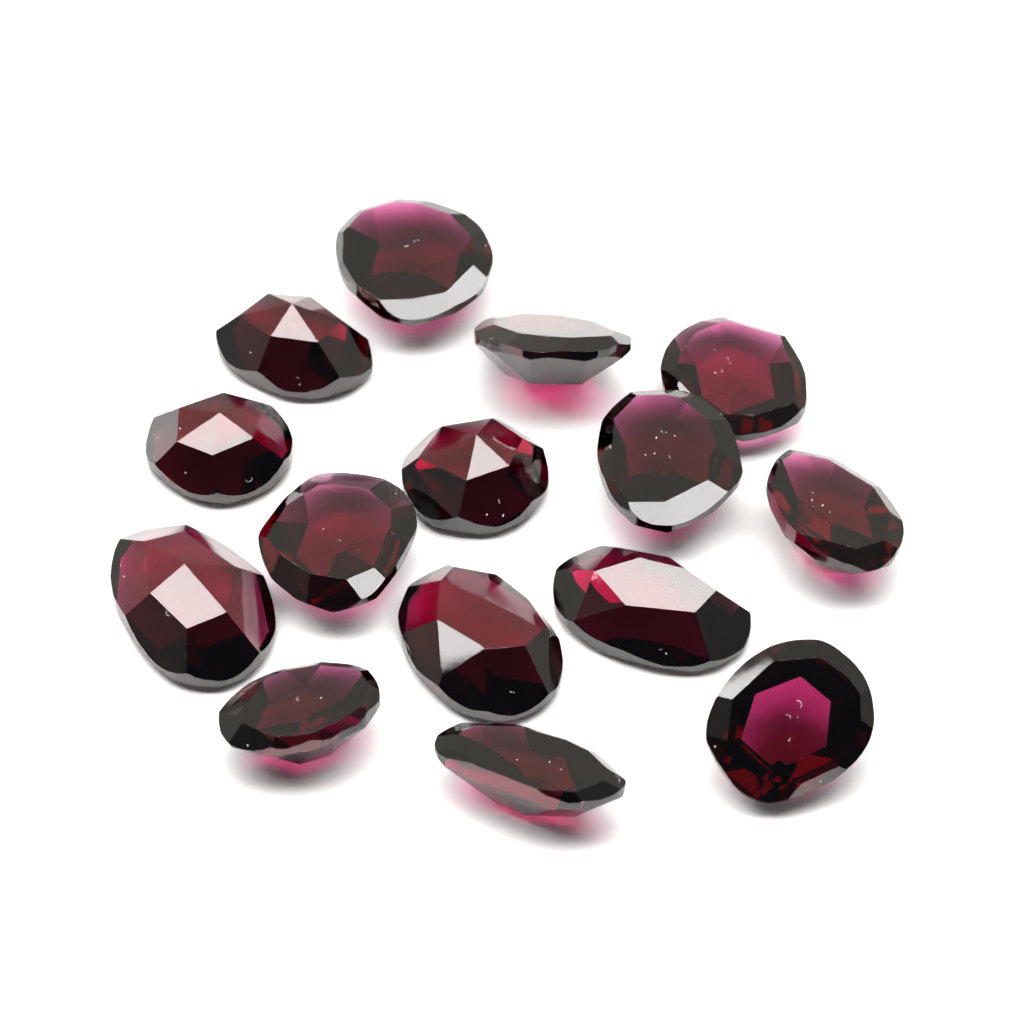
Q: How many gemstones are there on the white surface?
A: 15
